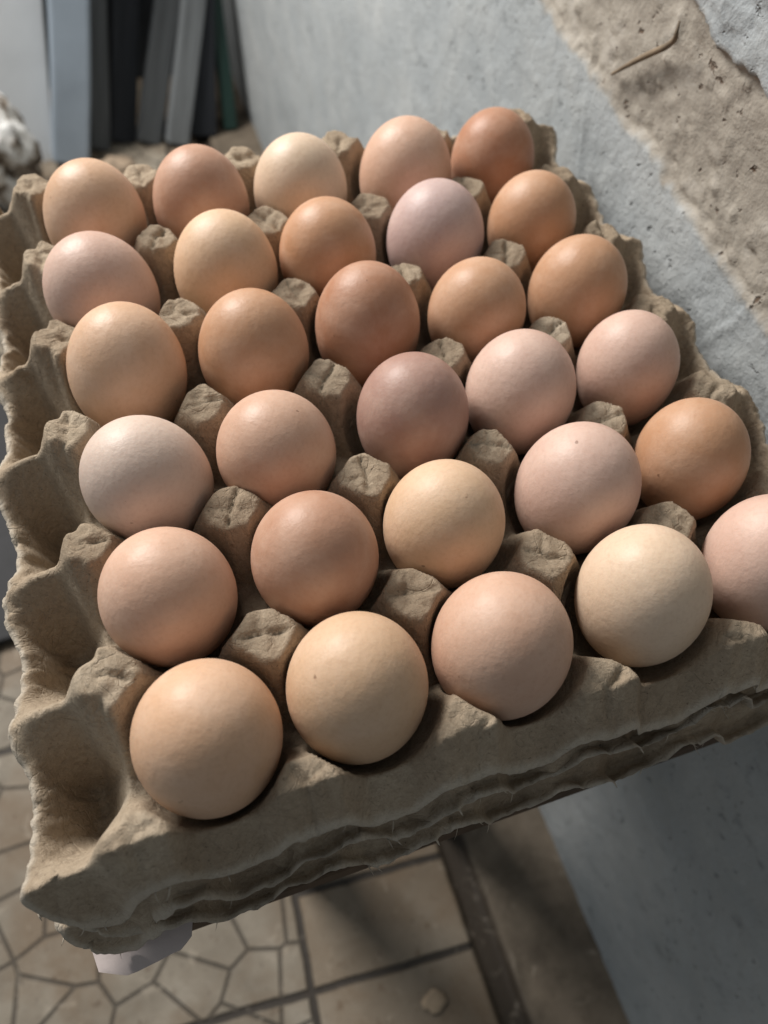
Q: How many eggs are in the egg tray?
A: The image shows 30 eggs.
